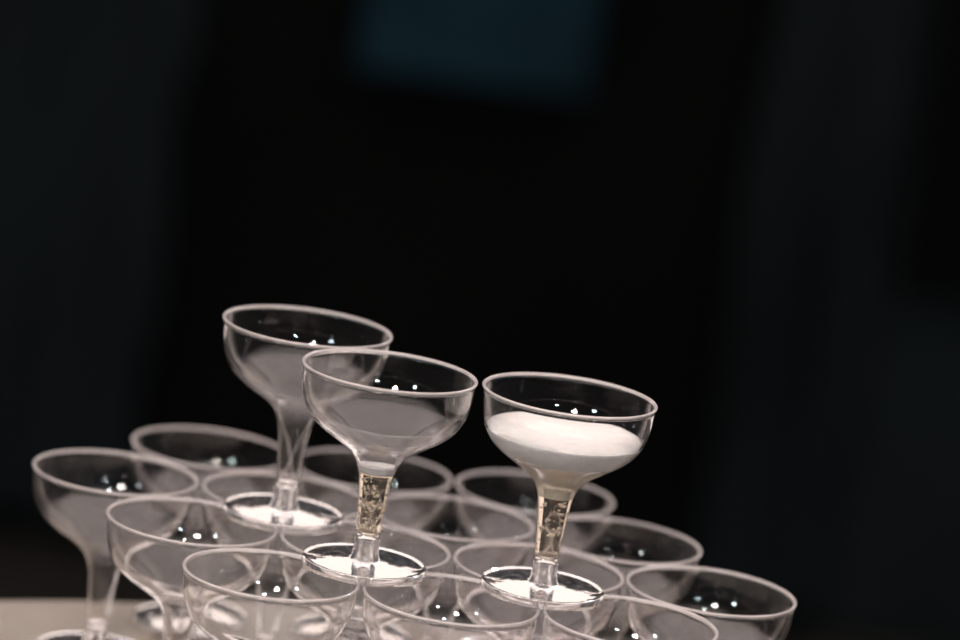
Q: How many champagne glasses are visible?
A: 17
